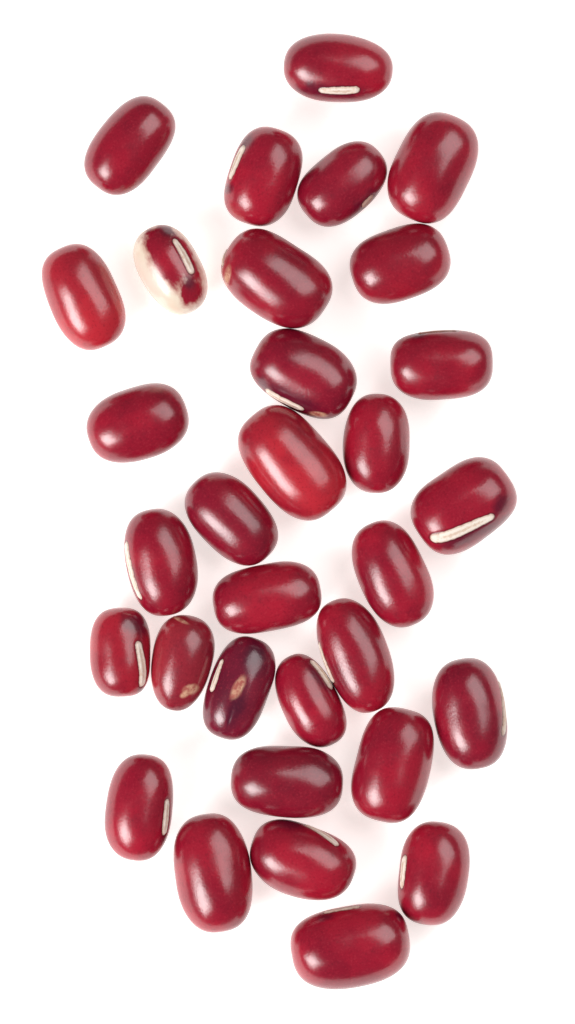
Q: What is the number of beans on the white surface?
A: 32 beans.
